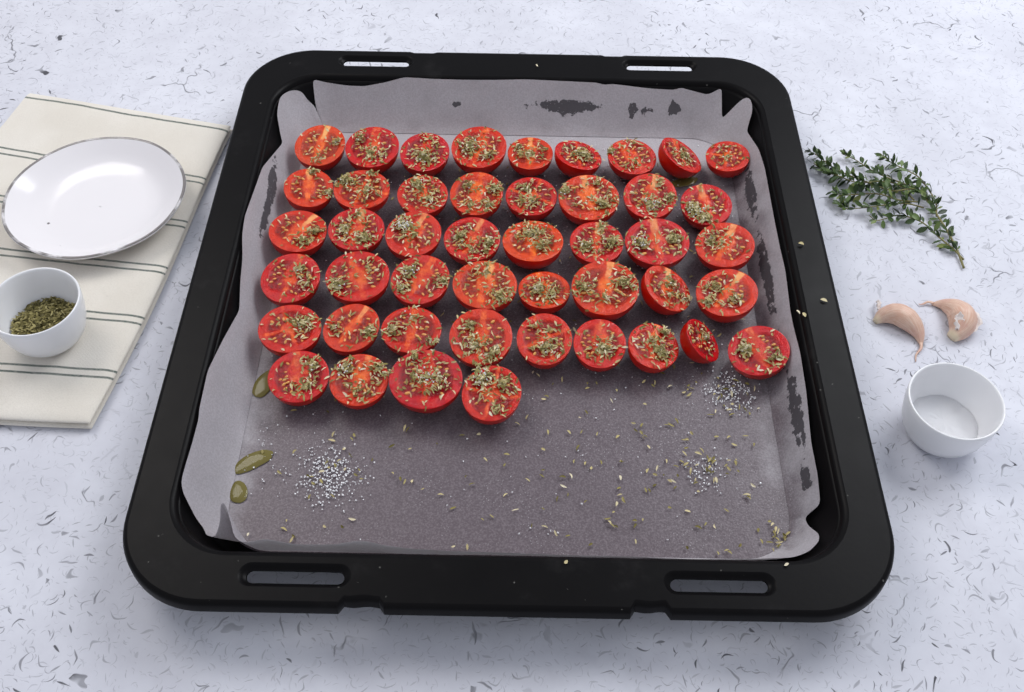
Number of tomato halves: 46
